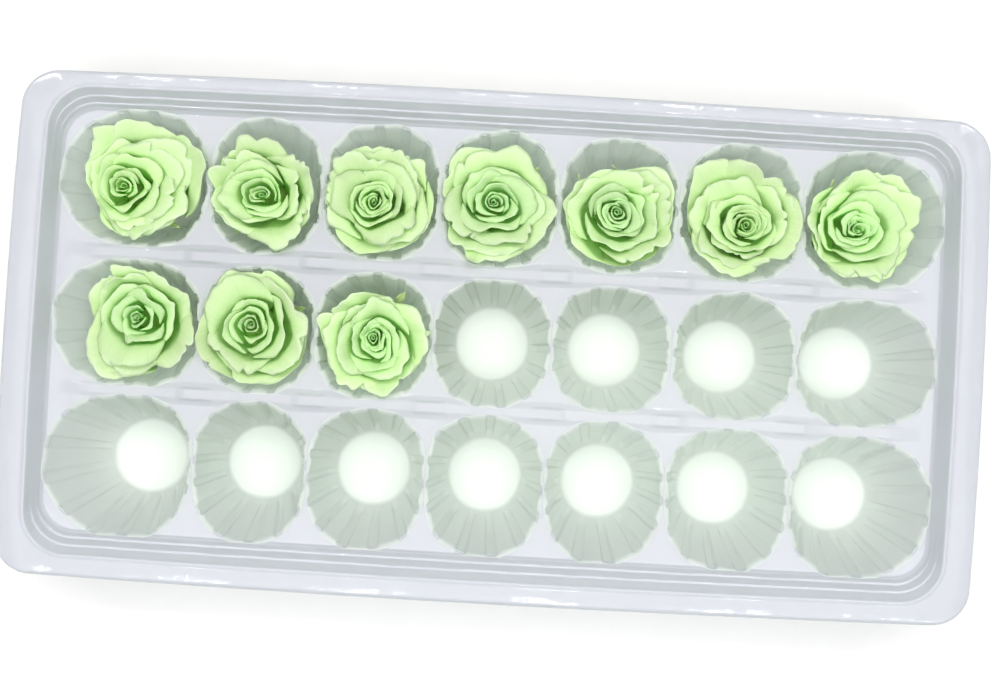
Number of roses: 10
